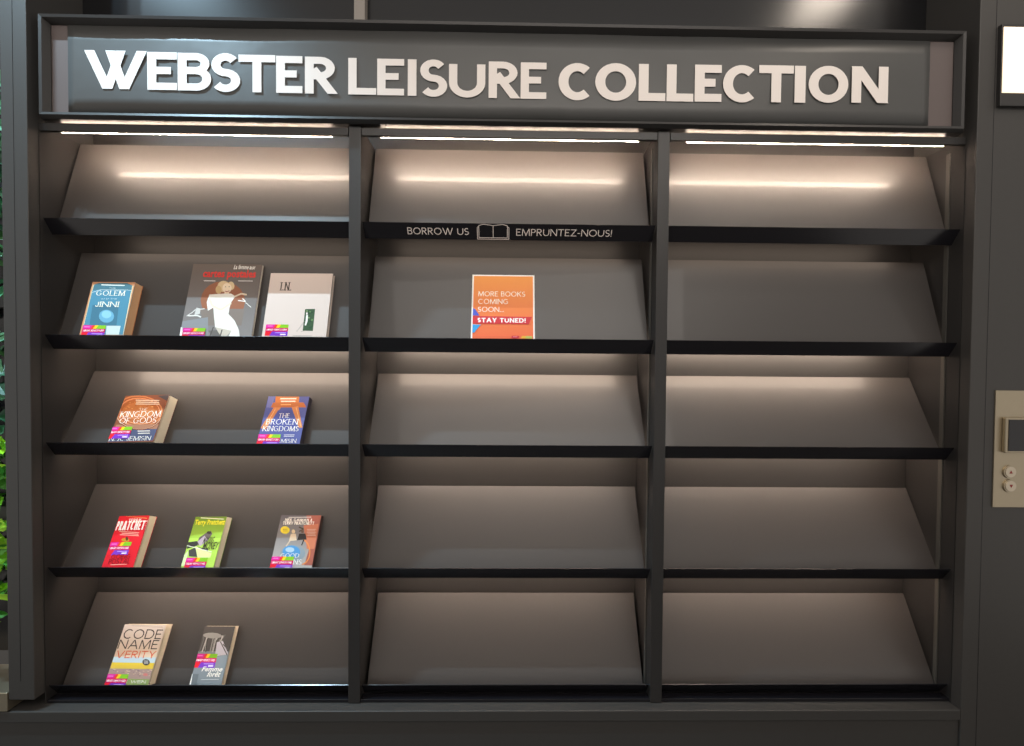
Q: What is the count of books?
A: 10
